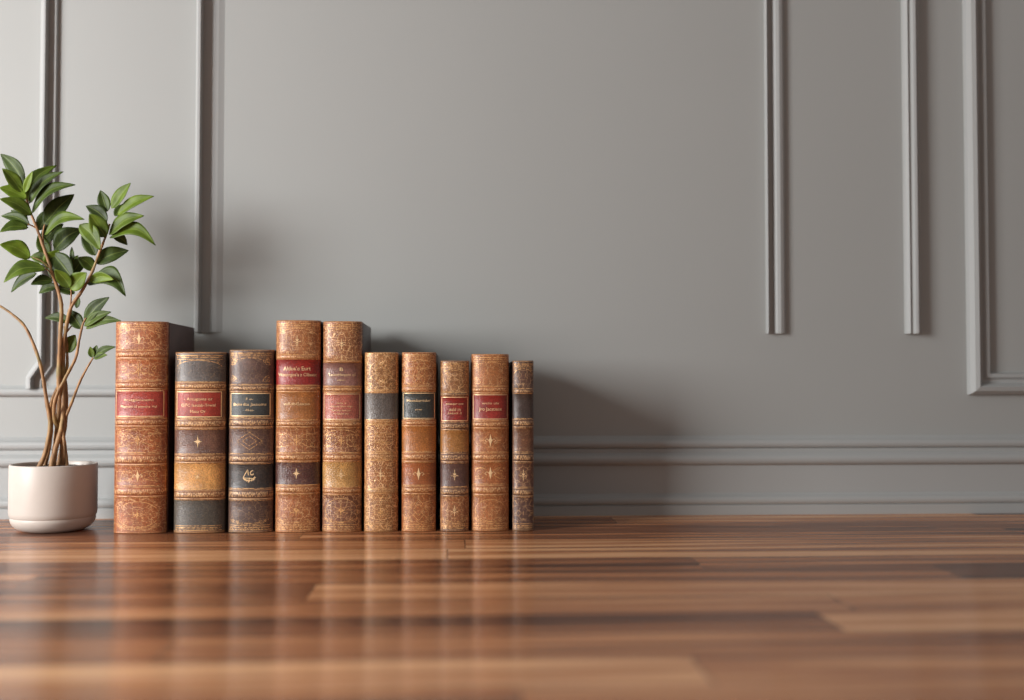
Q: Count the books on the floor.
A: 10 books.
